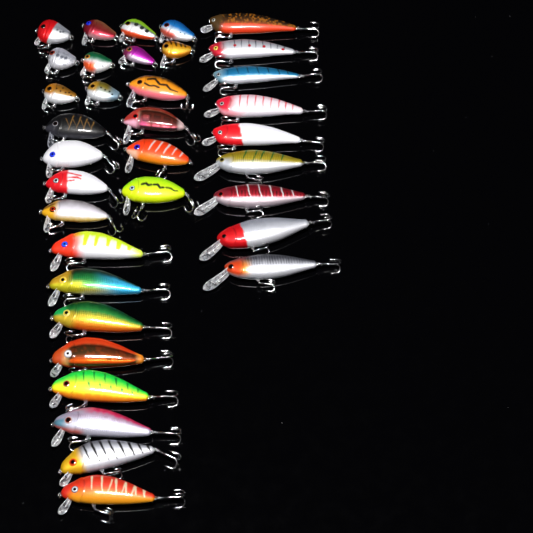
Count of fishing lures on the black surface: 35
